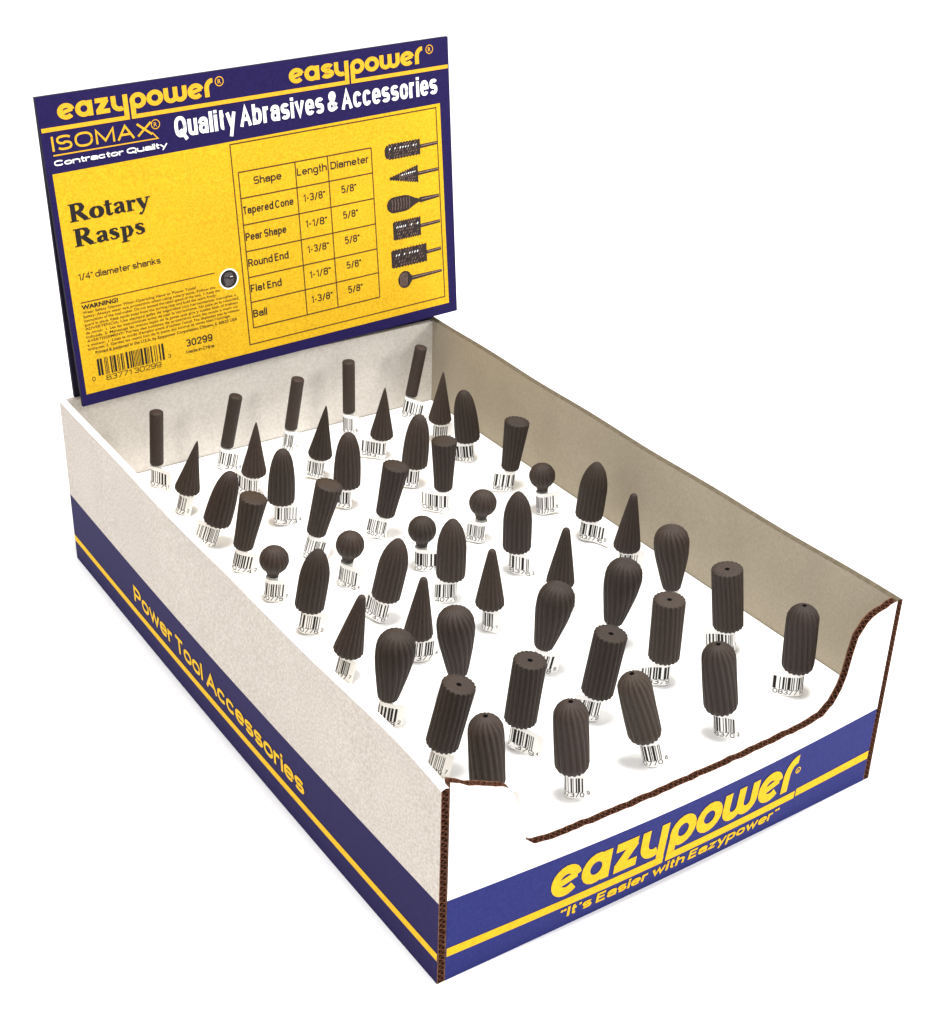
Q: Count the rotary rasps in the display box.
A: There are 50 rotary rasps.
